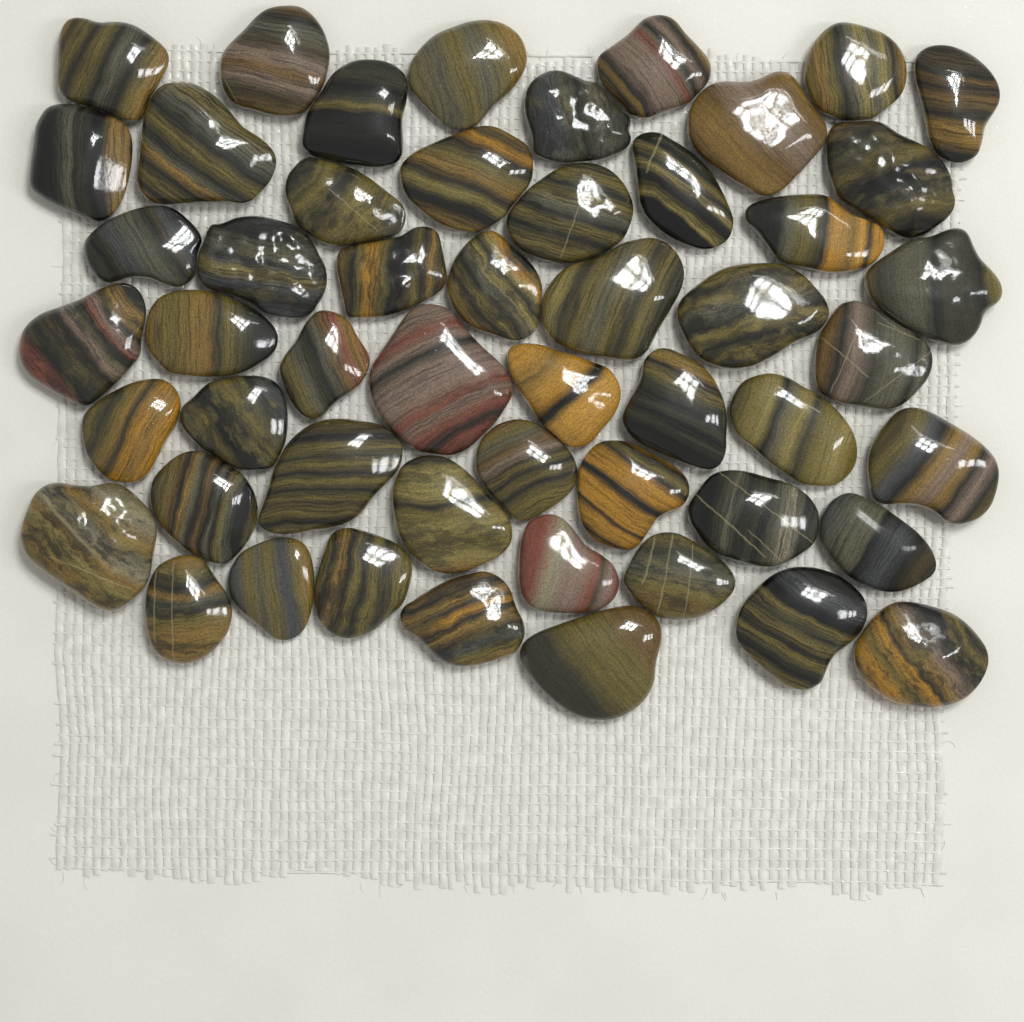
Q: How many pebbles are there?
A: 52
